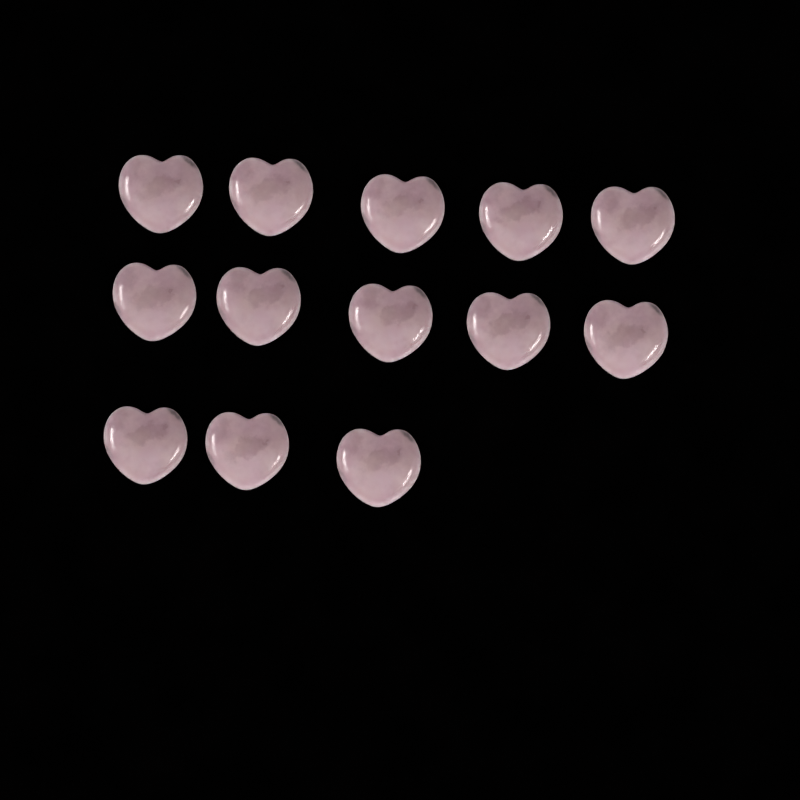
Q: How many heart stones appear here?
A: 13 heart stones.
